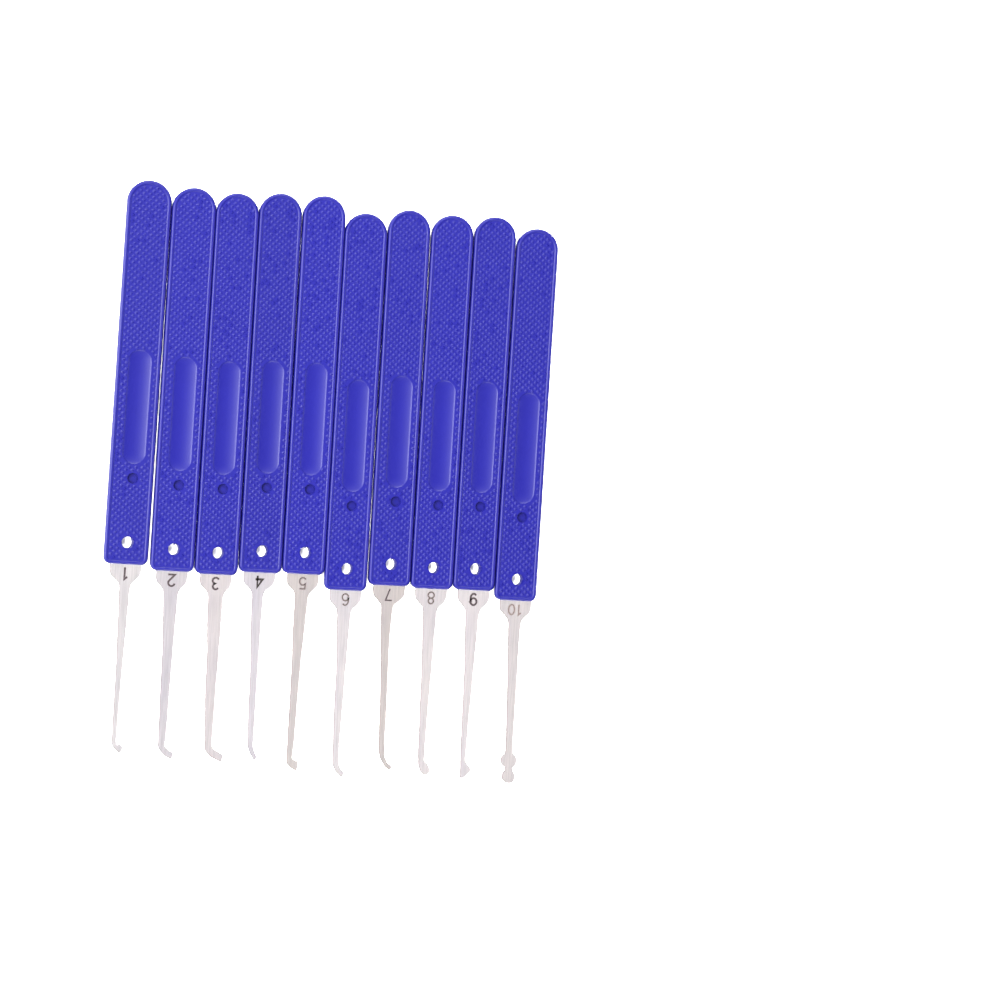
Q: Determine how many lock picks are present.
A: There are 10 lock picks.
